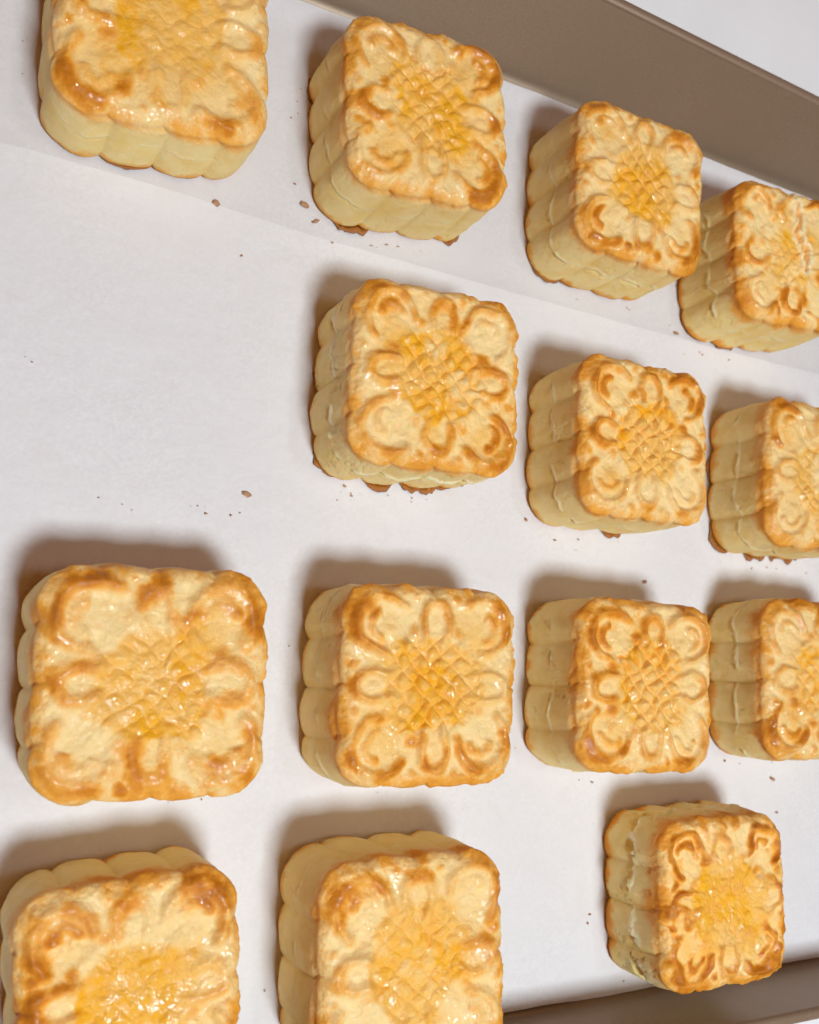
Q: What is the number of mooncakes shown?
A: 14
